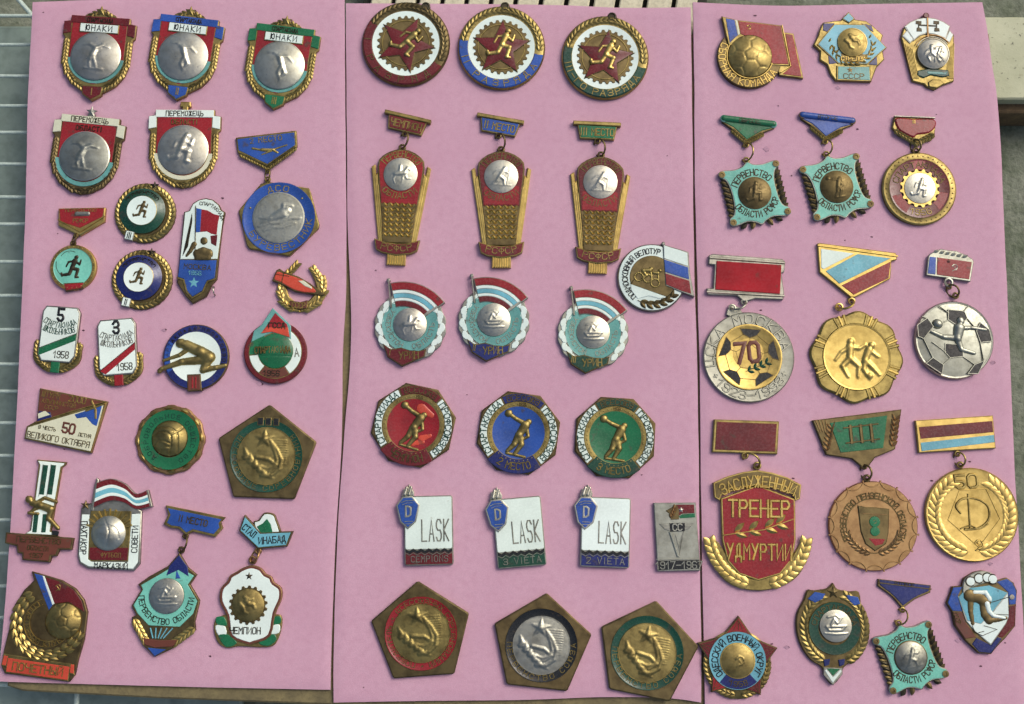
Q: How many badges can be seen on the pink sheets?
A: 59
